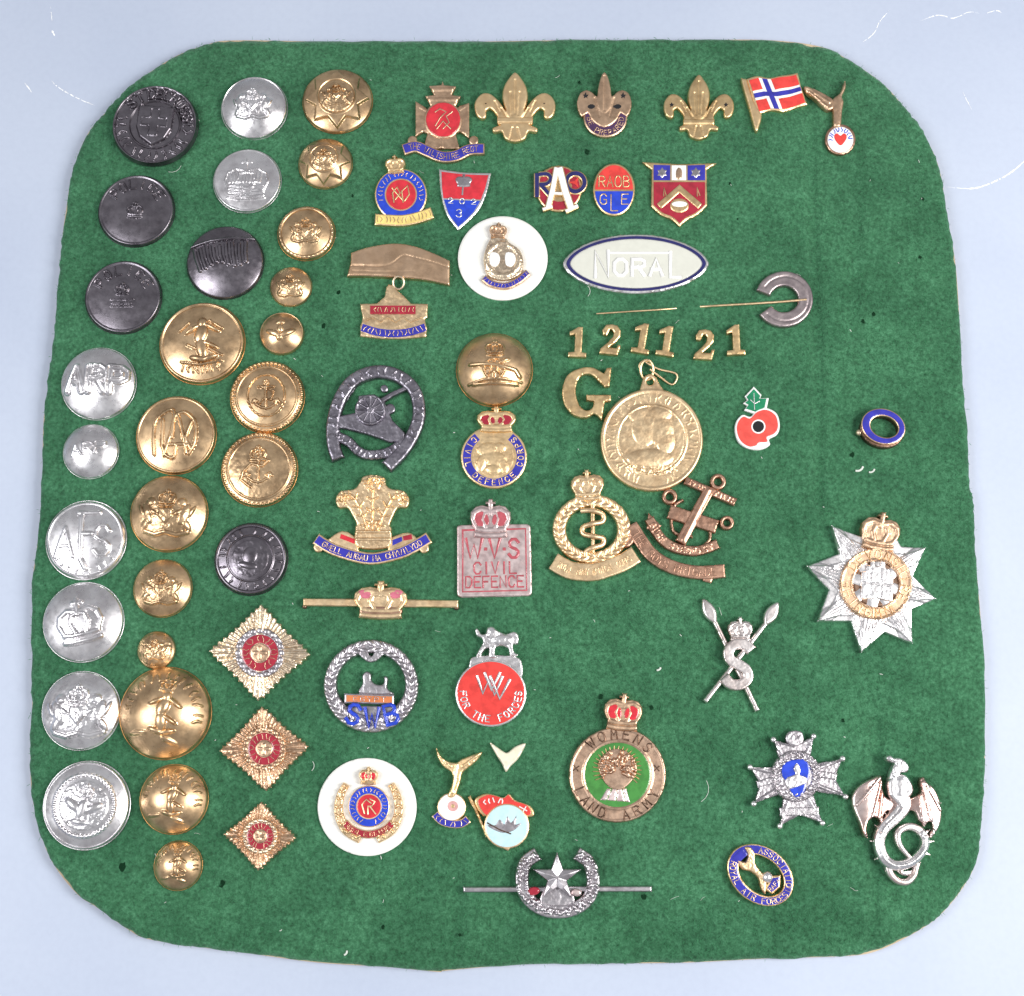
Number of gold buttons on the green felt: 16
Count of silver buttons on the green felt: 8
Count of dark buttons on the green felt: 5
